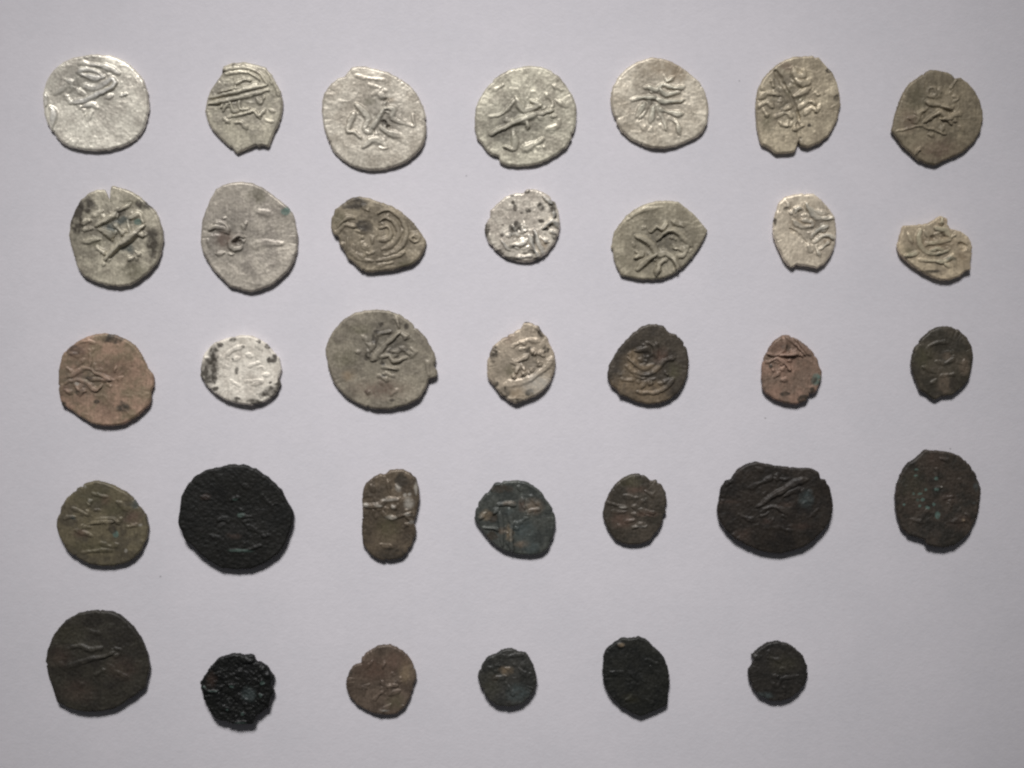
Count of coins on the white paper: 34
